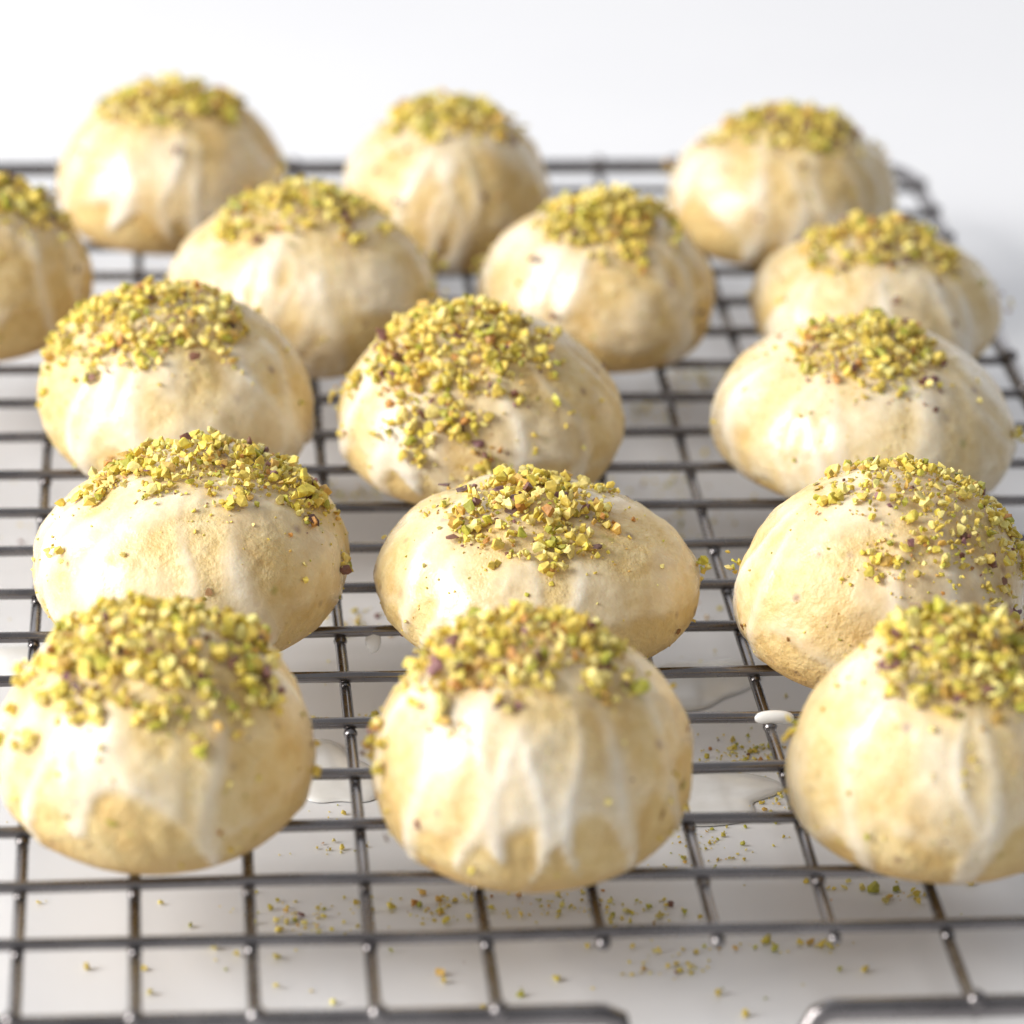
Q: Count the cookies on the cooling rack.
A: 16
